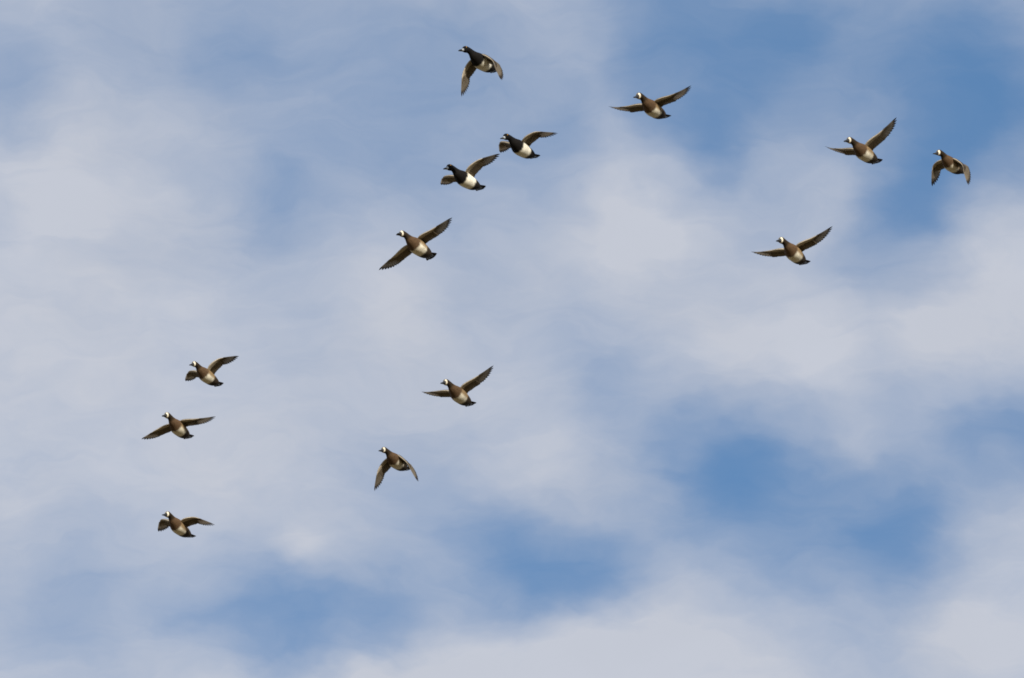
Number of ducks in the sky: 13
